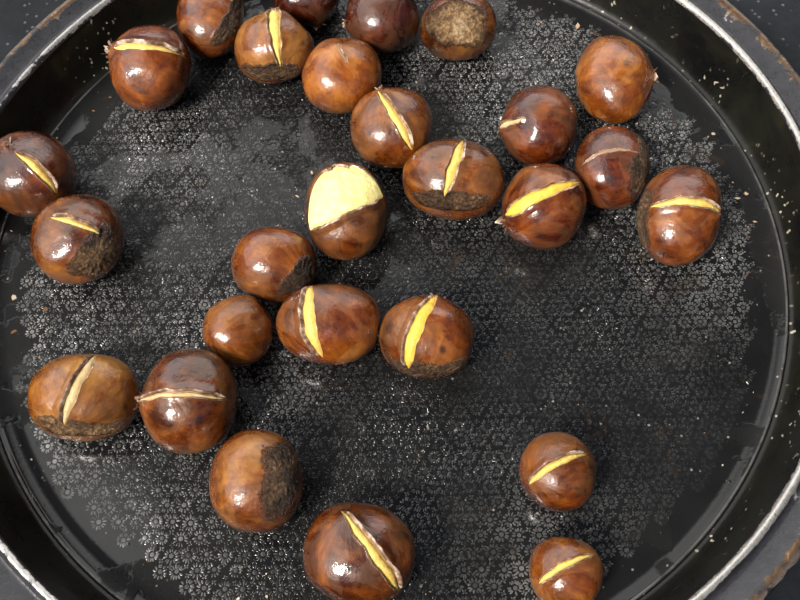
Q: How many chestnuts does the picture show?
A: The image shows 27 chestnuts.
